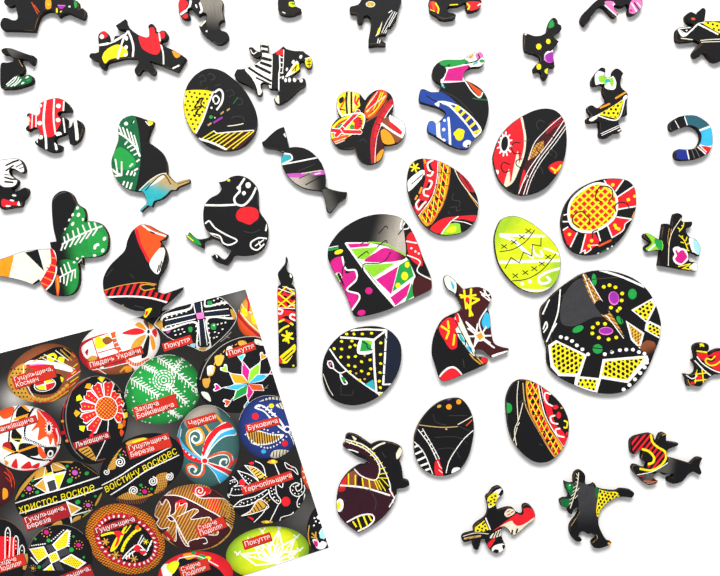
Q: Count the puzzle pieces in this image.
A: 40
